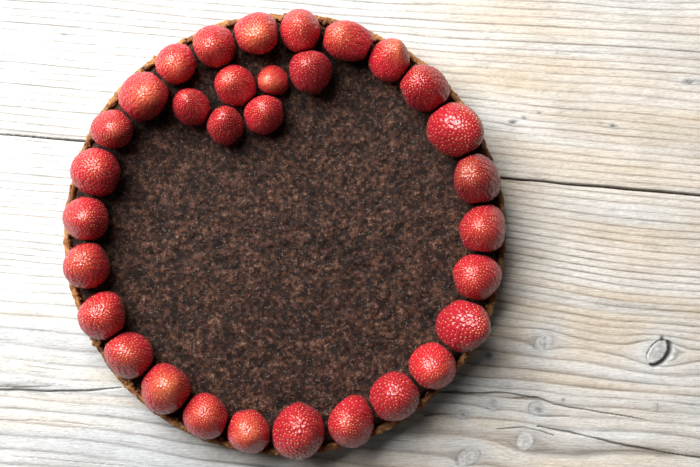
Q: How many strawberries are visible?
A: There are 32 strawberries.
